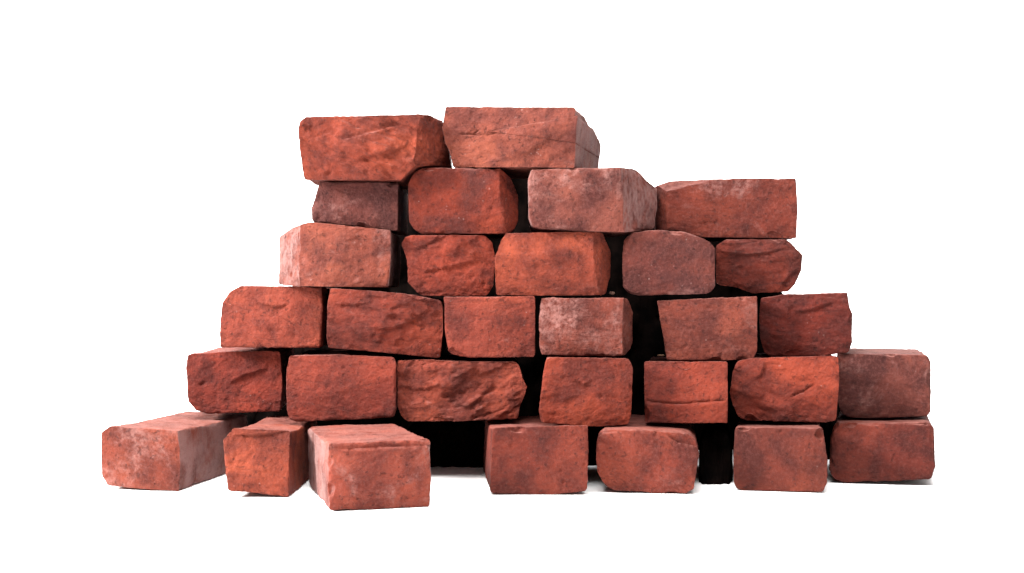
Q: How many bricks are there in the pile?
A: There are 31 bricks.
